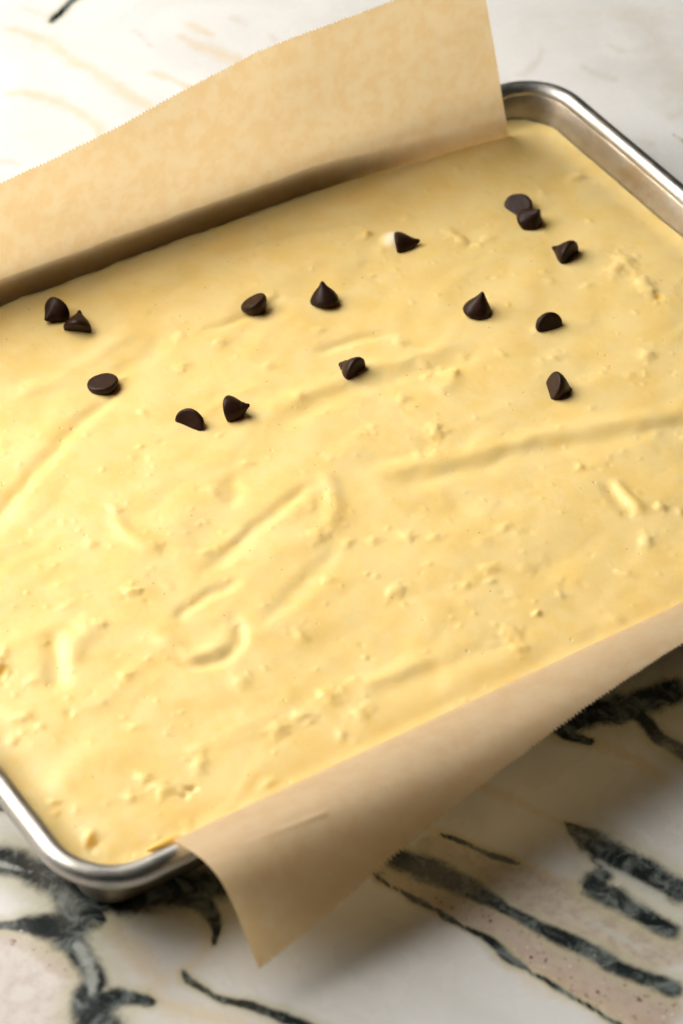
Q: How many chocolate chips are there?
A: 15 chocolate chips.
